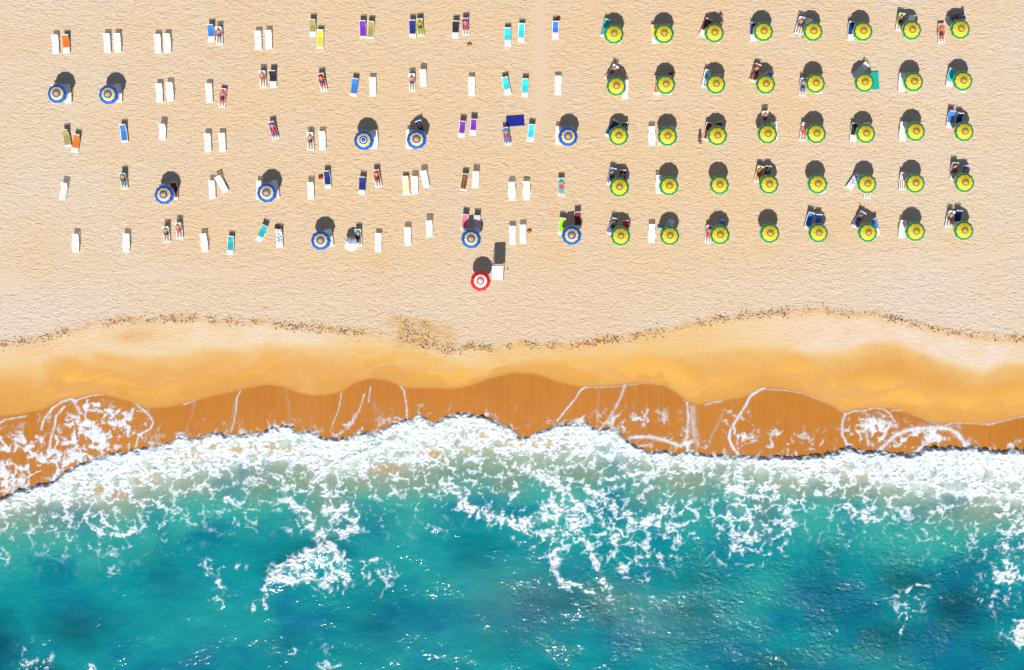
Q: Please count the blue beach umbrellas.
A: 10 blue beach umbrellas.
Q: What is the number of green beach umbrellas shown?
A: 40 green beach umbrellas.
